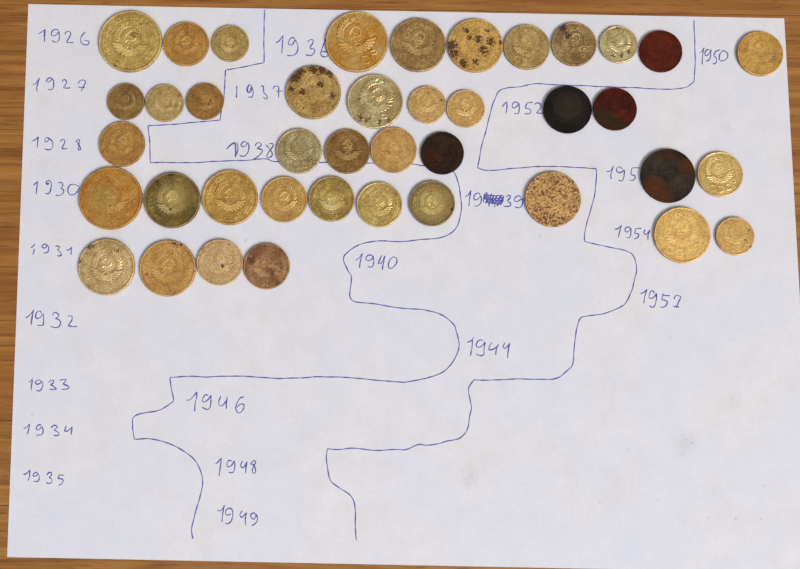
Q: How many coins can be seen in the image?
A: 41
